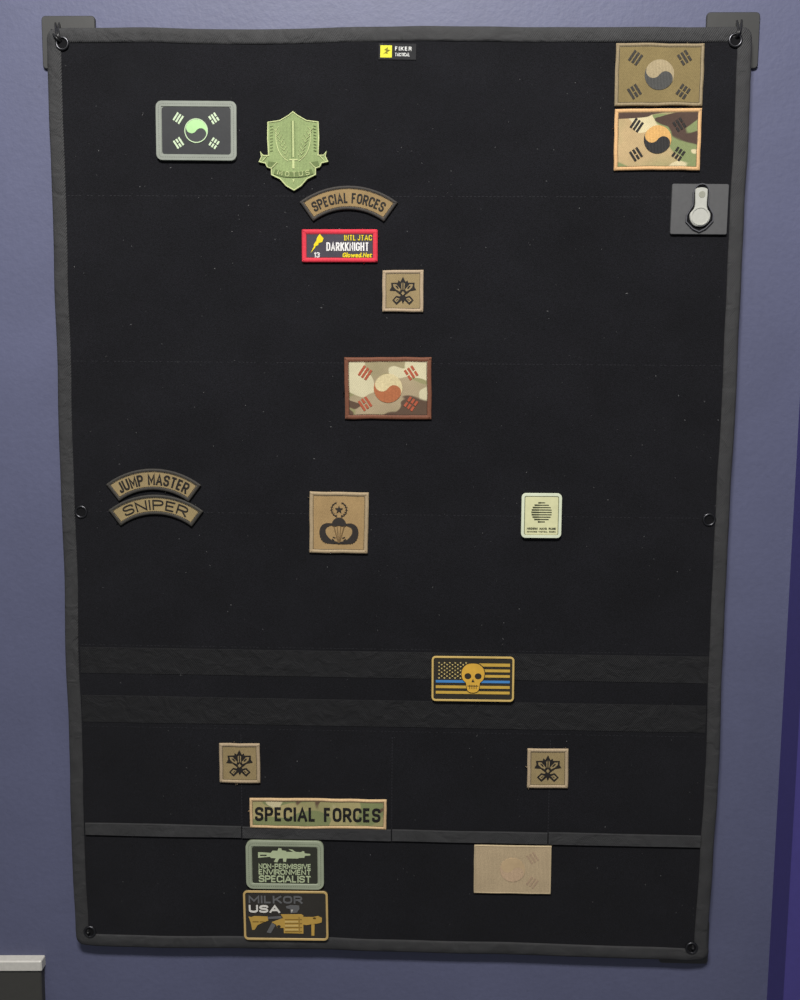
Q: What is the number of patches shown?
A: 19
